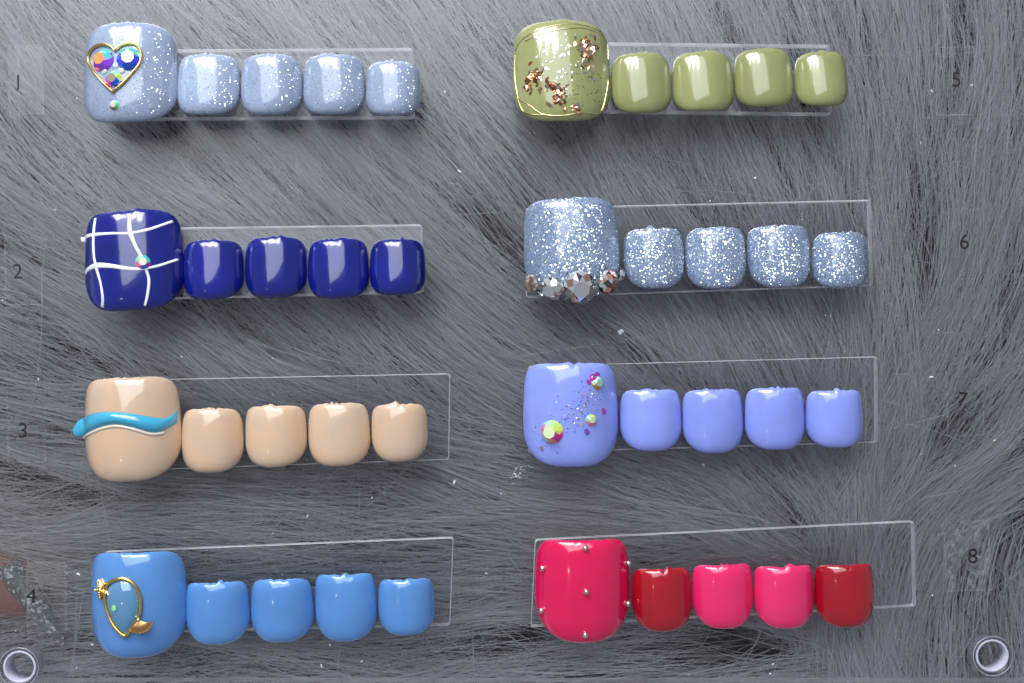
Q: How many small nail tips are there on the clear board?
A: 32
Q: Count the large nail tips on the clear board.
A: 8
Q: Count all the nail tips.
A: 40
